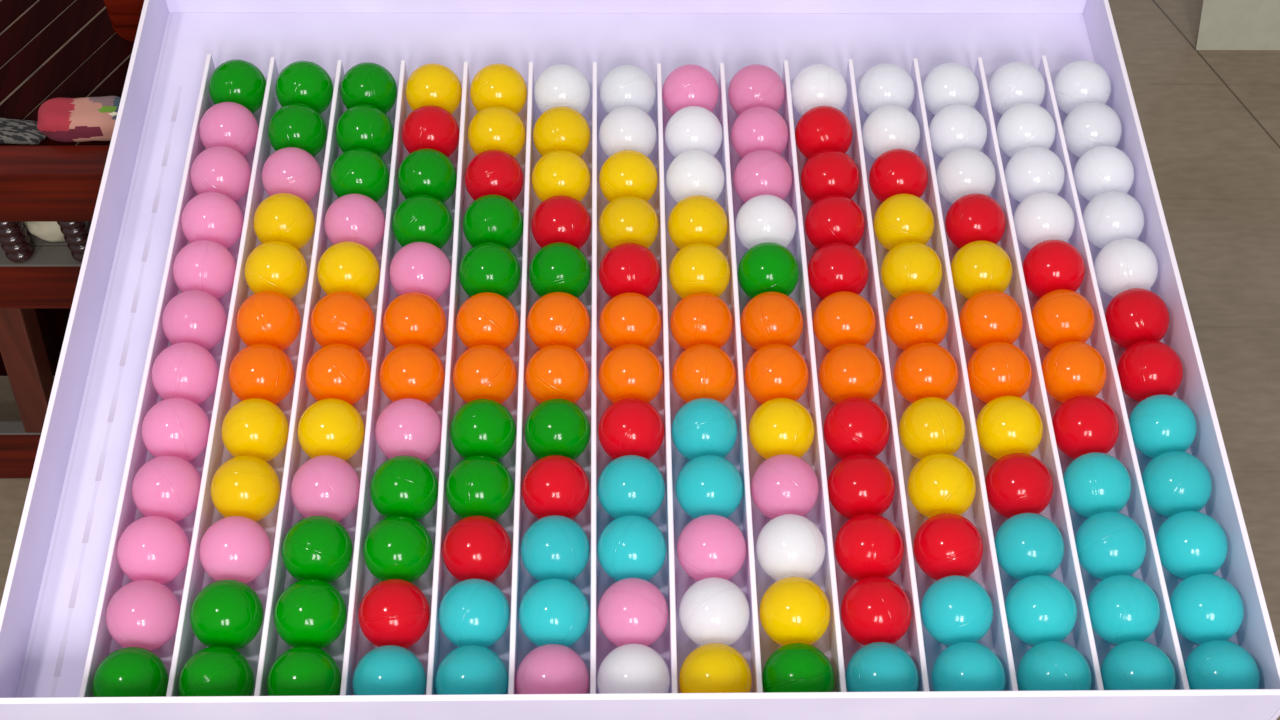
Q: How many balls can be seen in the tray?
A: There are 168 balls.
